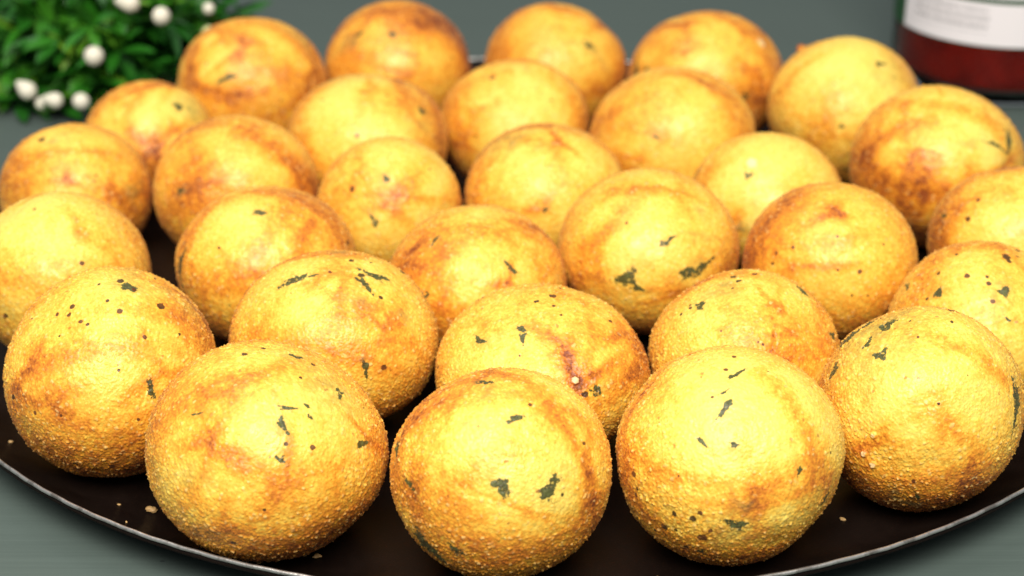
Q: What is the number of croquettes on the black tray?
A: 30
